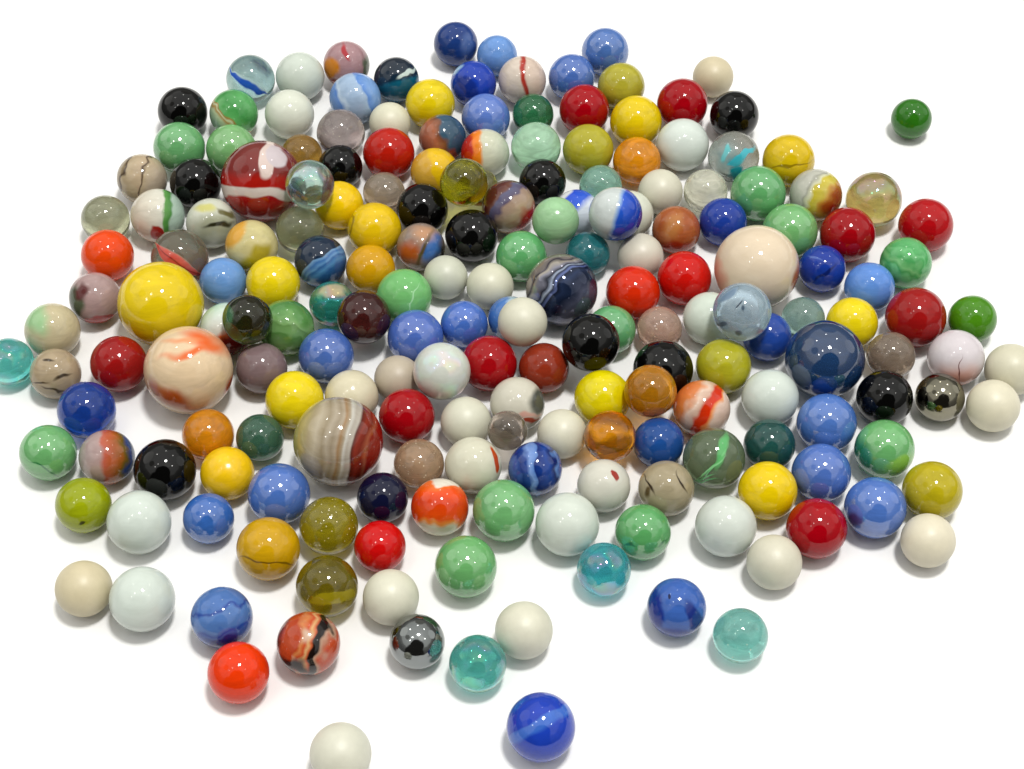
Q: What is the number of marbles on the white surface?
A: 200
